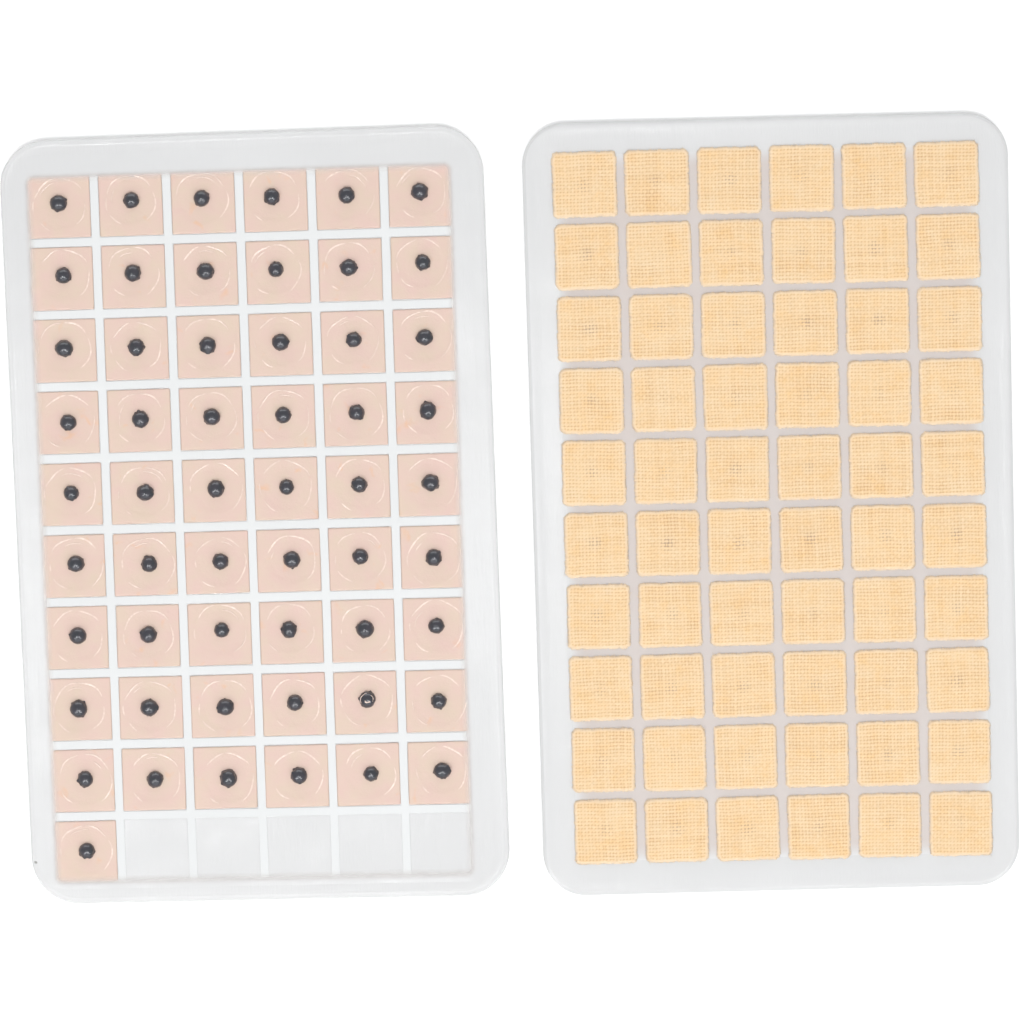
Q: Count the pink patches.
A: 55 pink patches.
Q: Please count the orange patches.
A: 60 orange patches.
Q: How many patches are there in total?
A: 115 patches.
